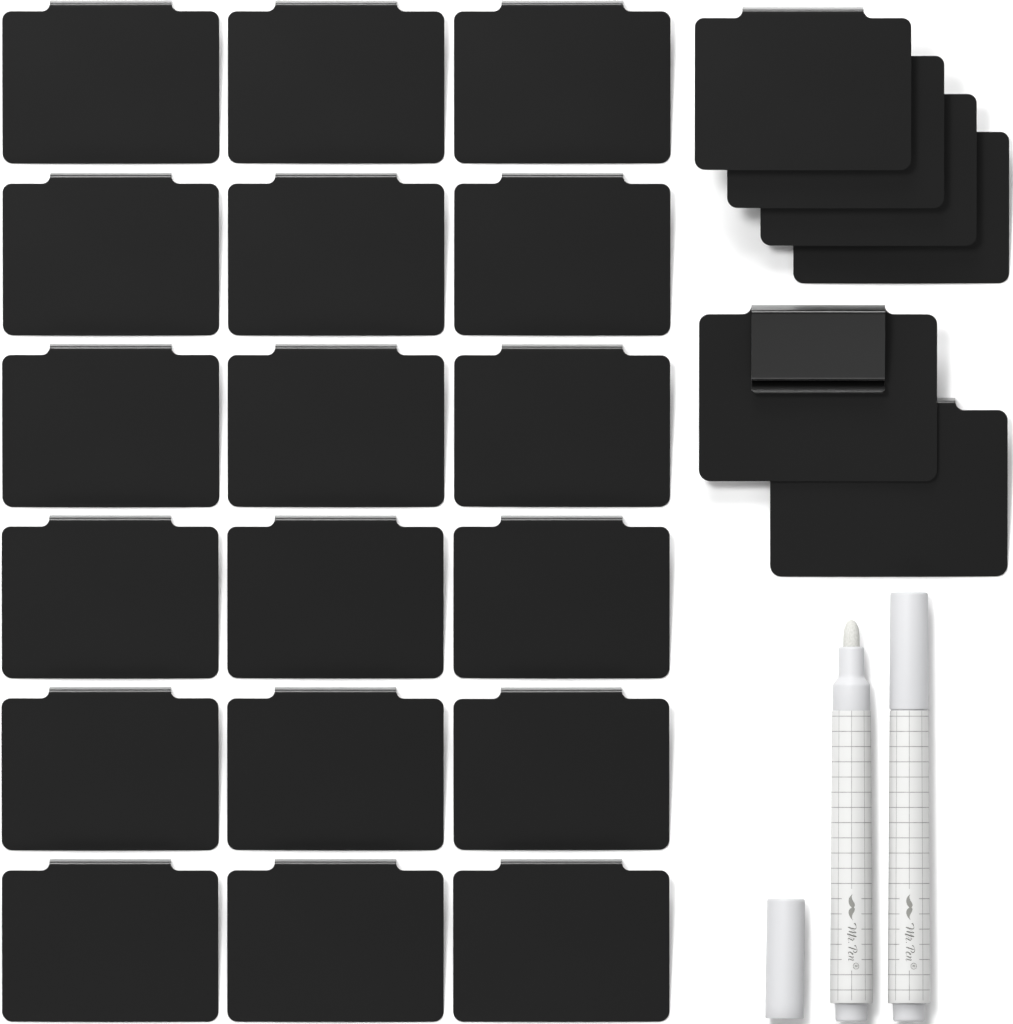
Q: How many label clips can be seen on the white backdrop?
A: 24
